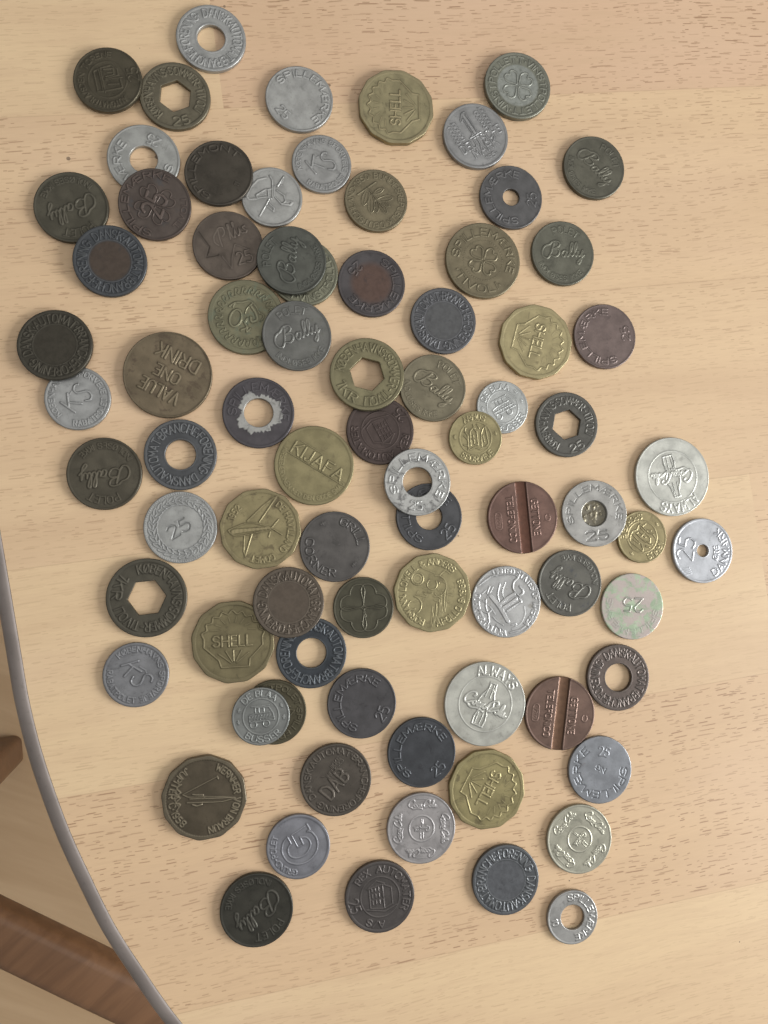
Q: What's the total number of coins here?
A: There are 79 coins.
